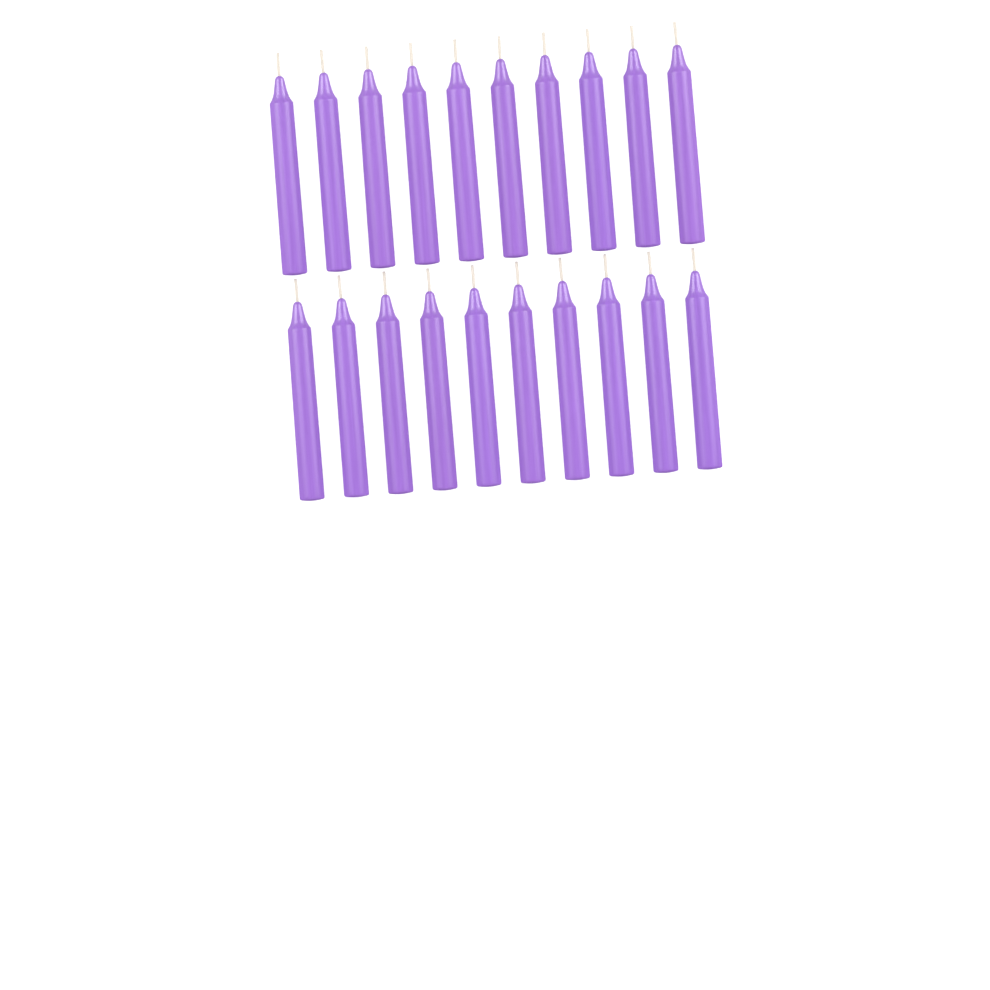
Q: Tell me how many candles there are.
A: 20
